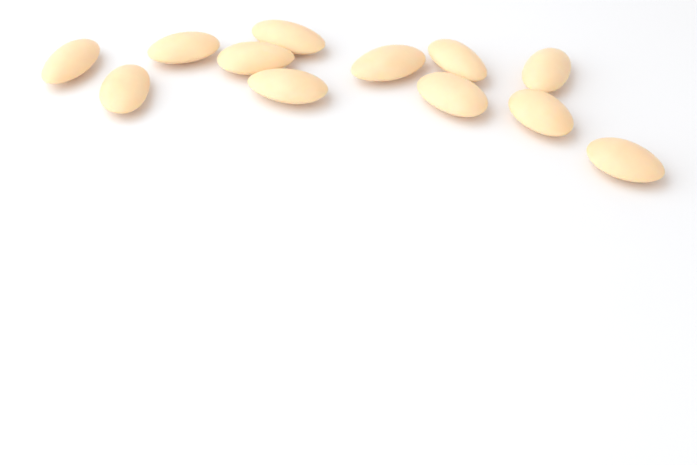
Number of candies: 12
